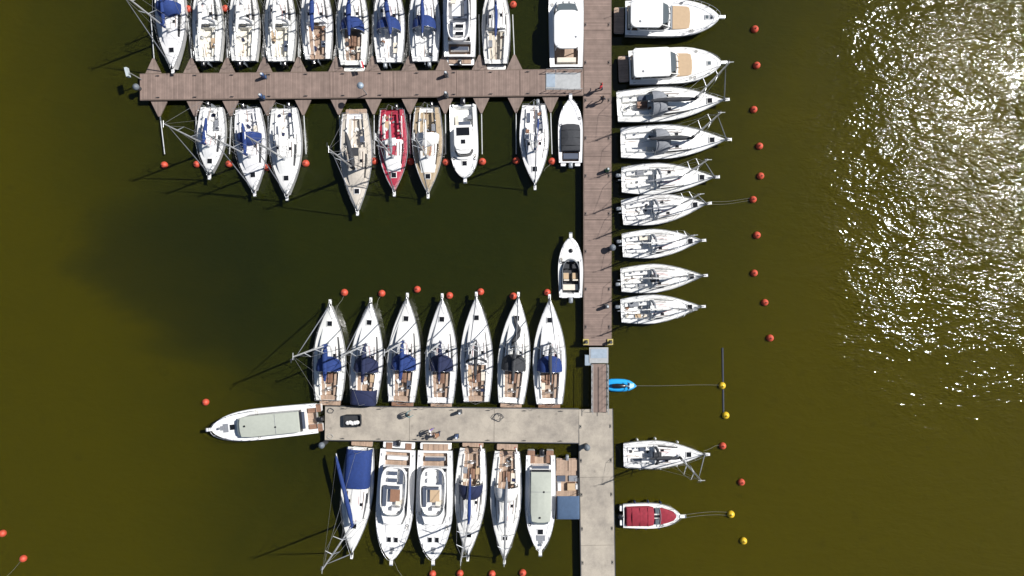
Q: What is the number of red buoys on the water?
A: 40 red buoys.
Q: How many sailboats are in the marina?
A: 34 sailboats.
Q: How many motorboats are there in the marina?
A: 13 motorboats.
